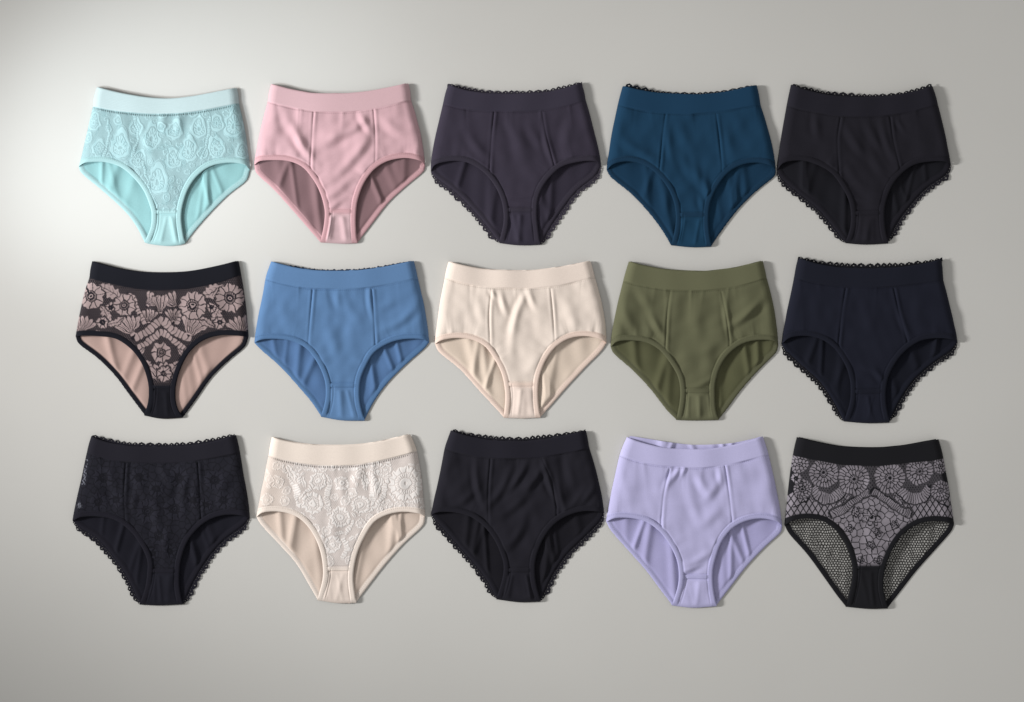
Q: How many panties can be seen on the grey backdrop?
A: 15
